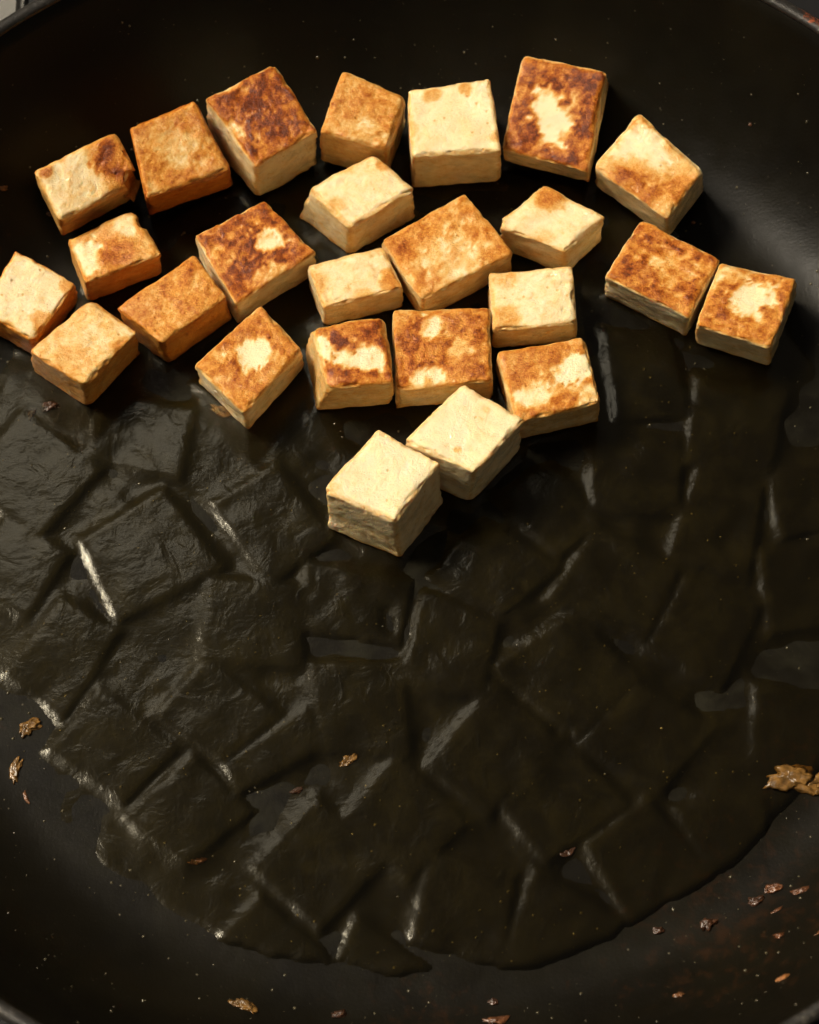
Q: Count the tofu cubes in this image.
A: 25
